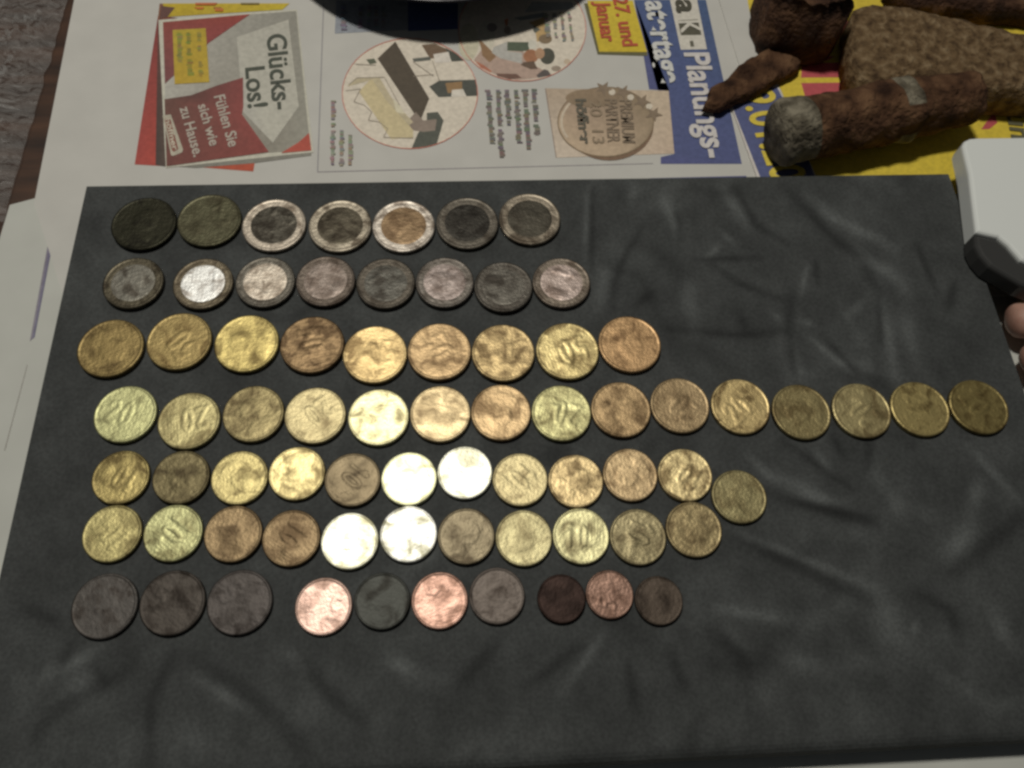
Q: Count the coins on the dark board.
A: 72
